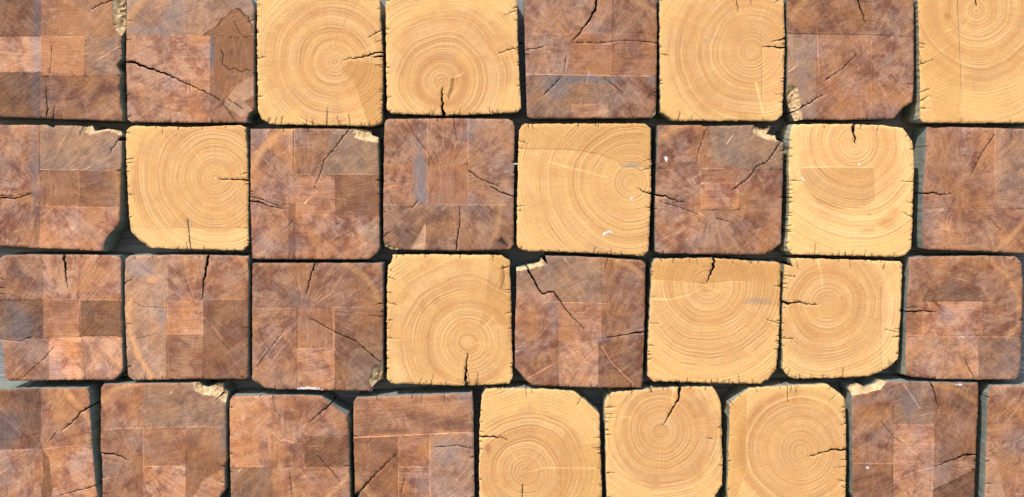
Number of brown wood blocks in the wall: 20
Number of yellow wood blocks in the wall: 13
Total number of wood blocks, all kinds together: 33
